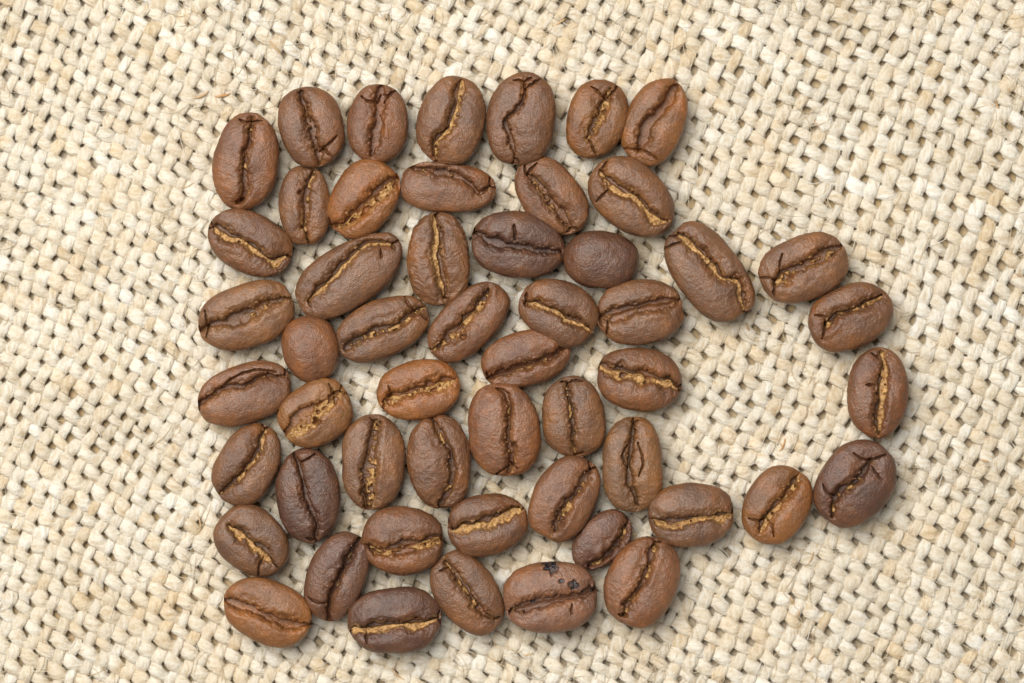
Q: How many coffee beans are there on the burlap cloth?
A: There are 53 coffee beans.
